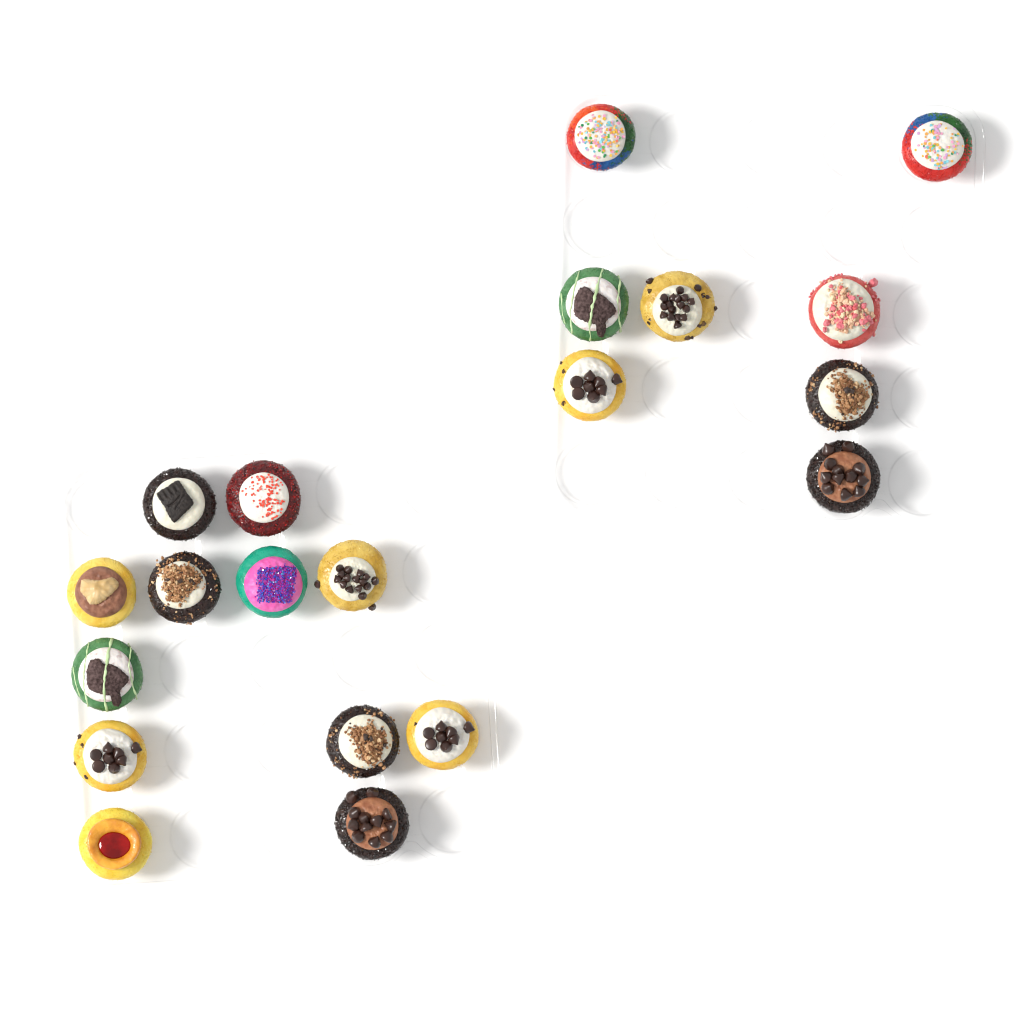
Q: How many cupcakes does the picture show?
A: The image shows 20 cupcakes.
